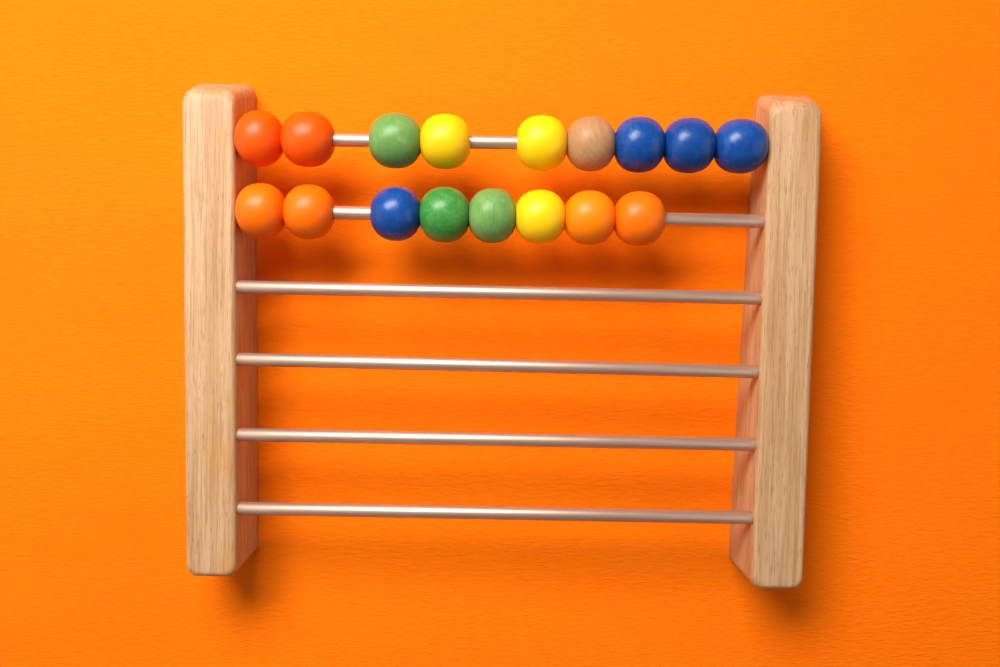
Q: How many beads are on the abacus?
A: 17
